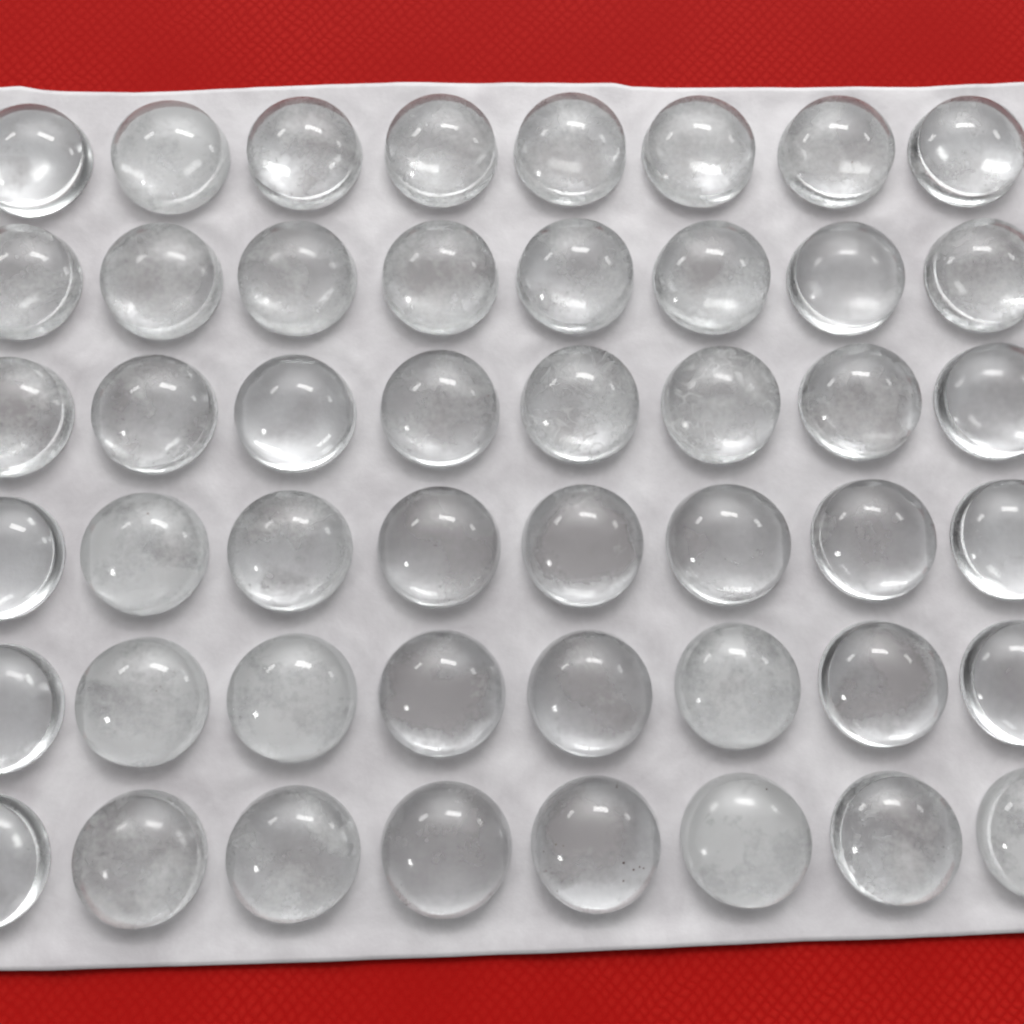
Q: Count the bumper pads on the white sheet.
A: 48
